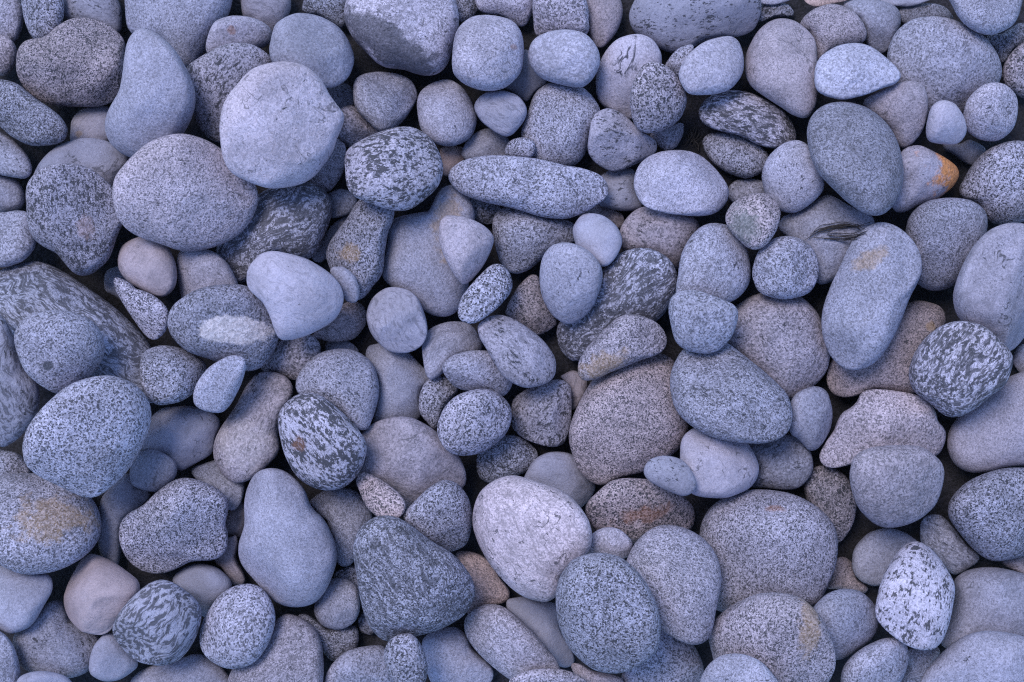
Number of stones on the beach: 200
